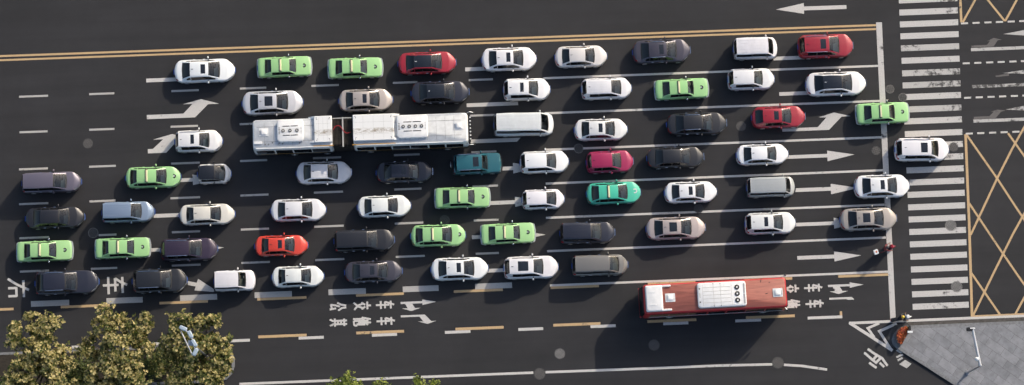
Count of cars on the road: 64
